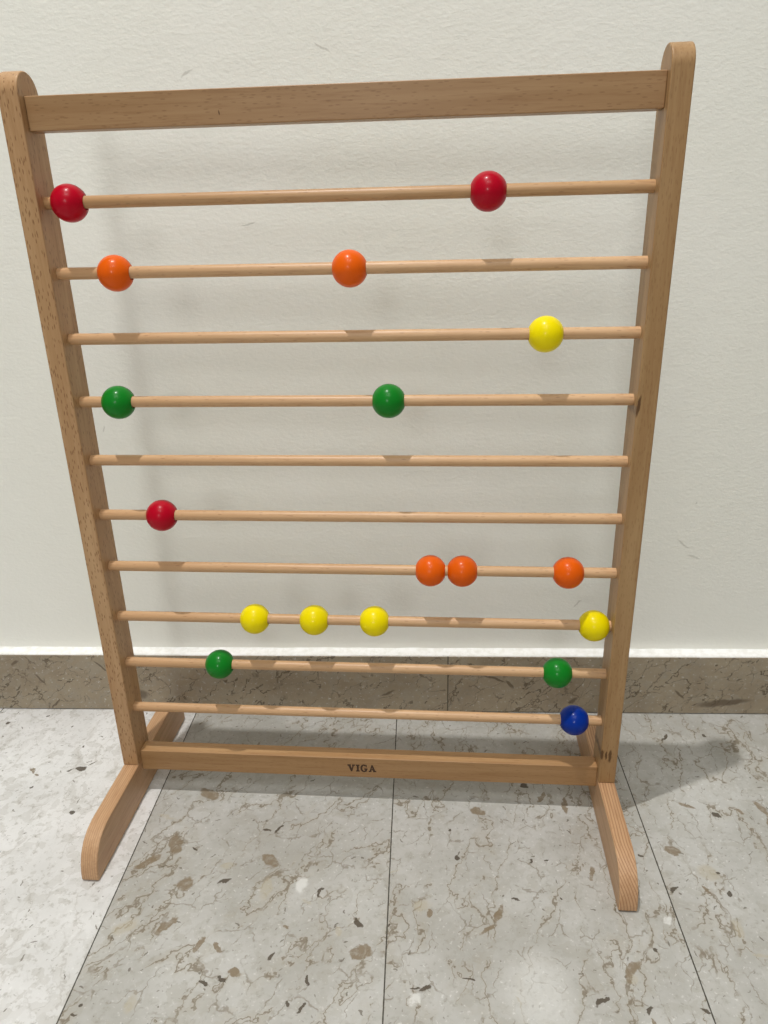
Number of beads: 18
